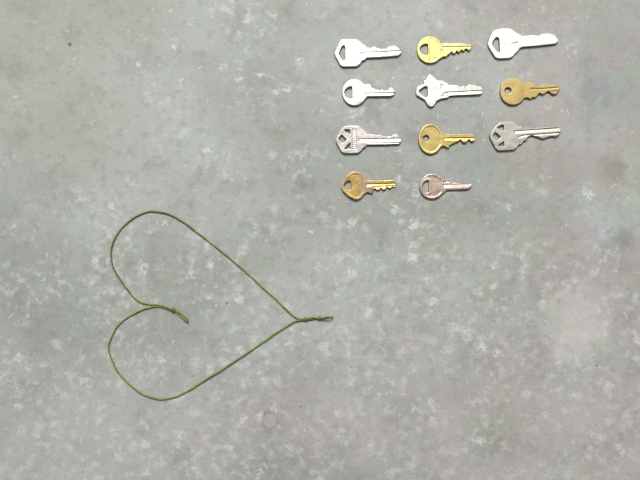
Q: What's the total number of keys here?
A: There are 11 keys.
